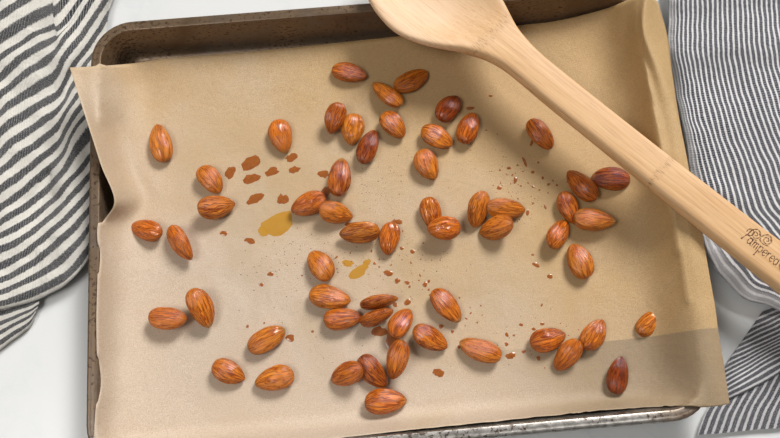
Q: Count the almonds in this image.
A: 57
